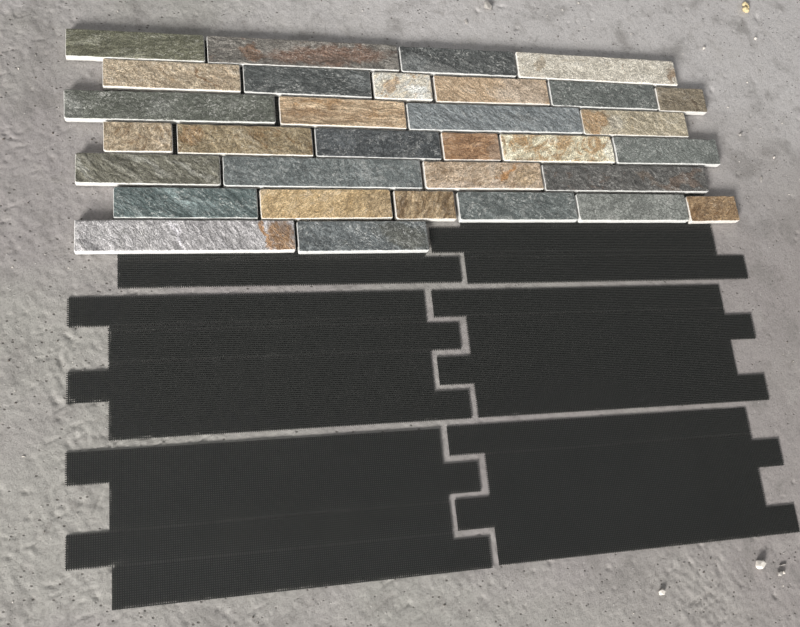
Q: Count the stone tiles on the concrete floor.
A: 32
